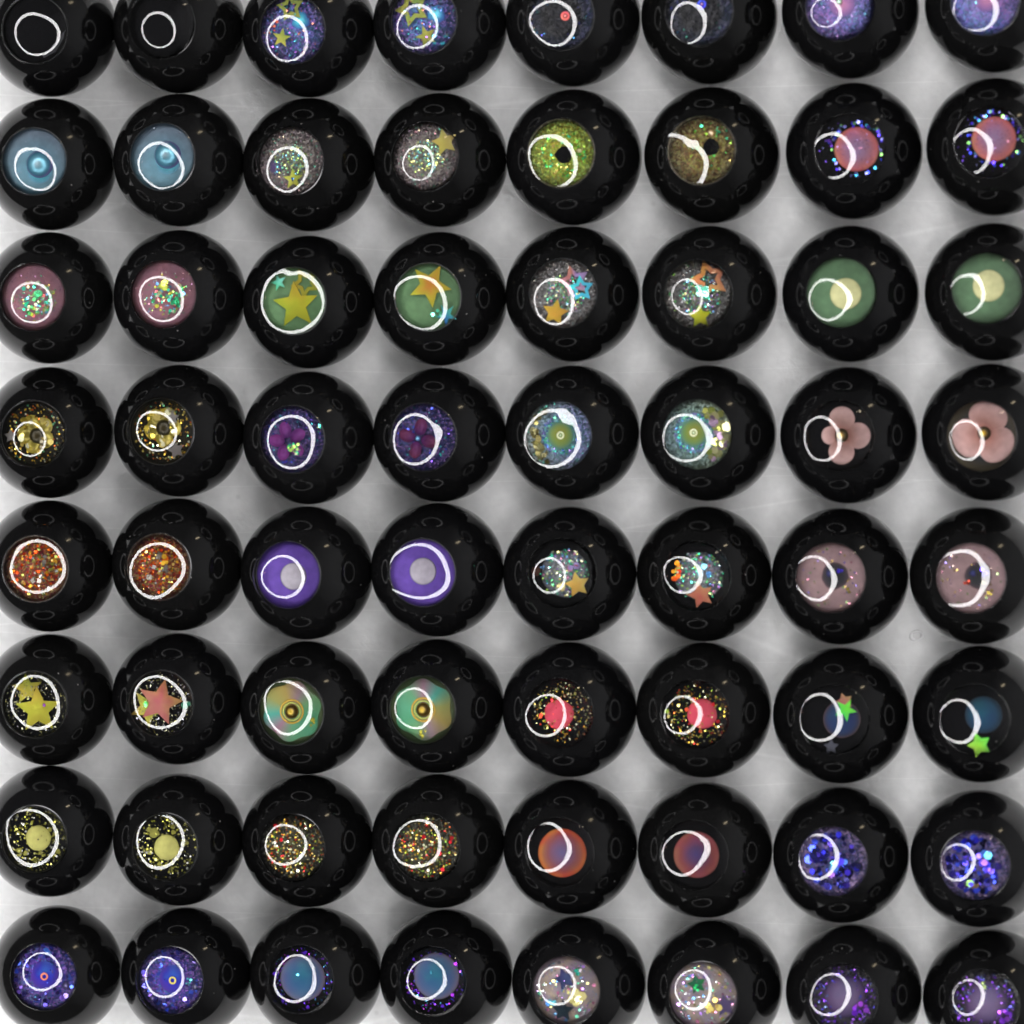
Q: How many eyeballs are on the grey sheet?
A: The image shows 64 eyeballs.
